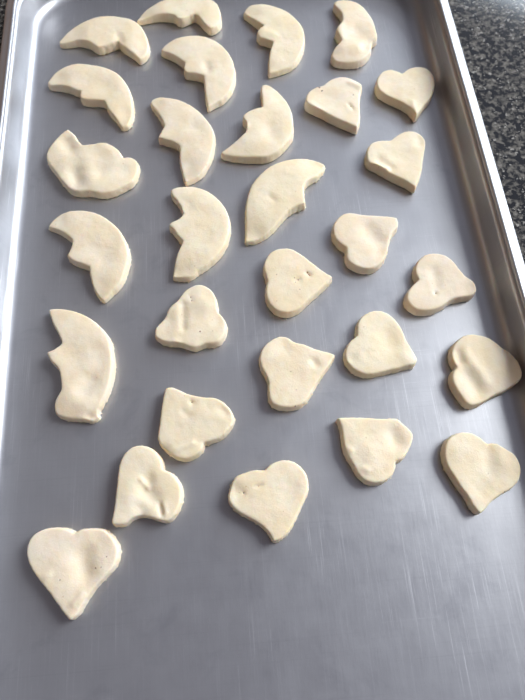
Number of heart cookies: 16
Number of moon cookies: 13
